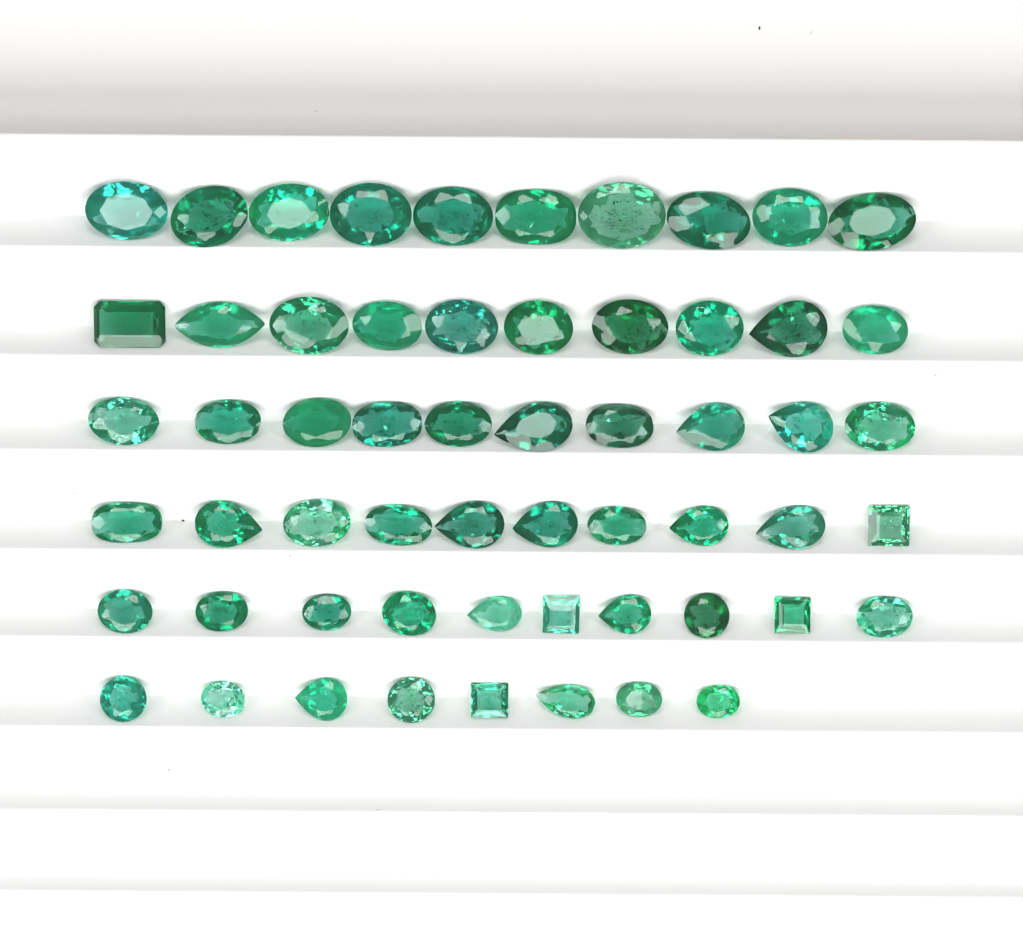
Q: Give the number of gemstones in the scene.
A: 58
